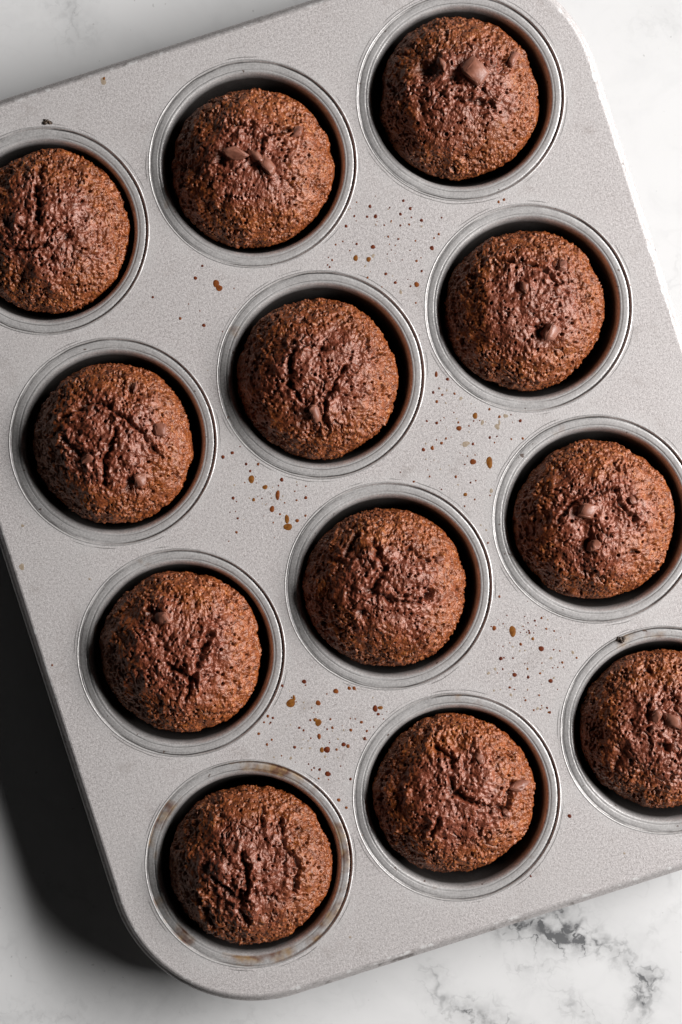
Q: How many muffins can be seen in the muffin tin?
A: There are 12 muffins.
